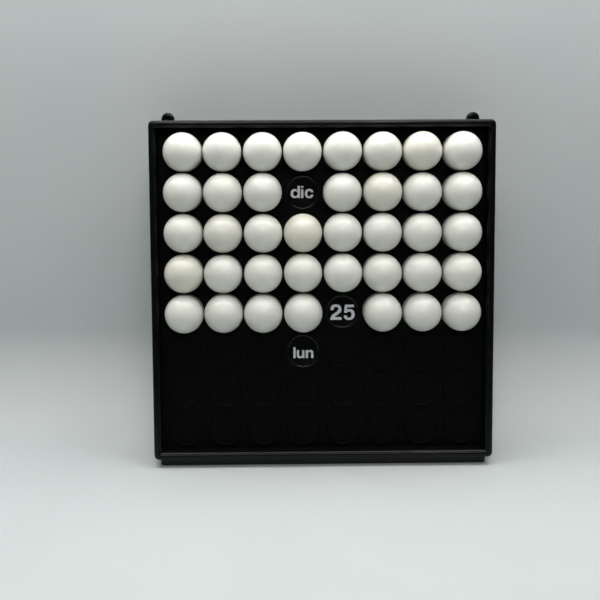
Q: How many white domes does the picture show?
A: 38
